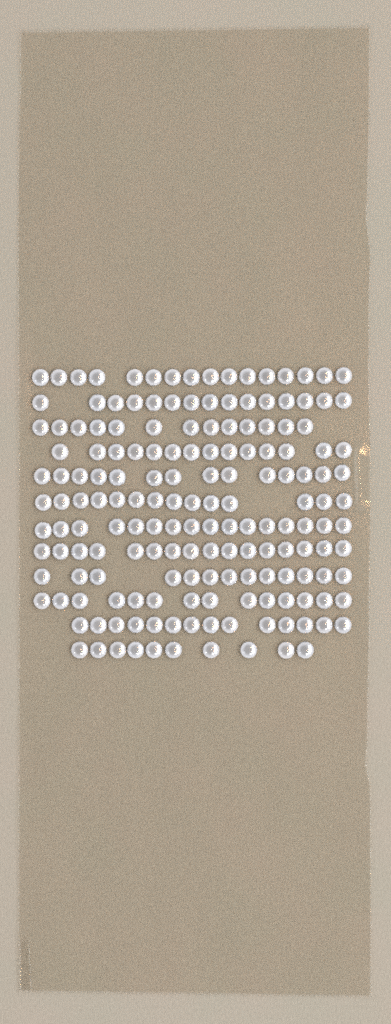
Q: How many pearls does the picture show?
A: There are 169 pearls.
